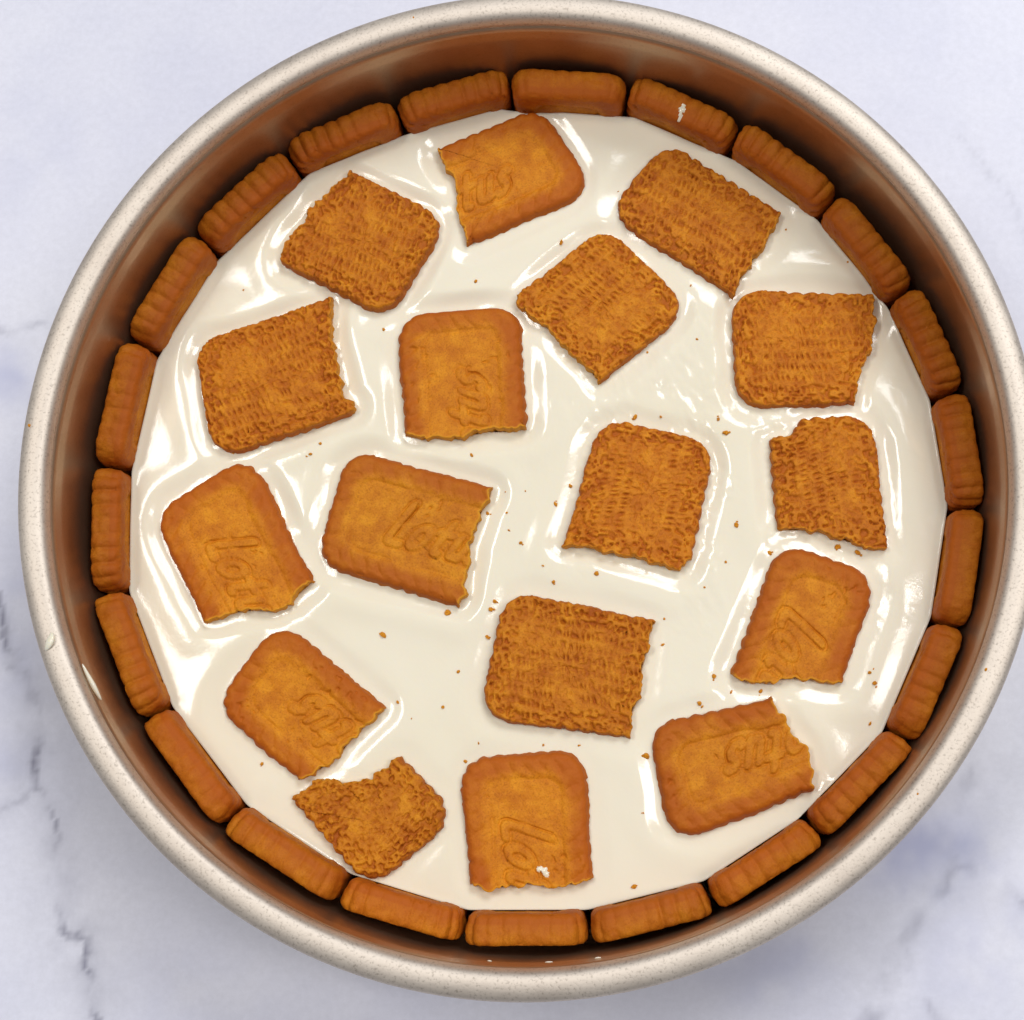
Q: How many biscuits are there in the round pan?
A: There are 39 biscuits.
